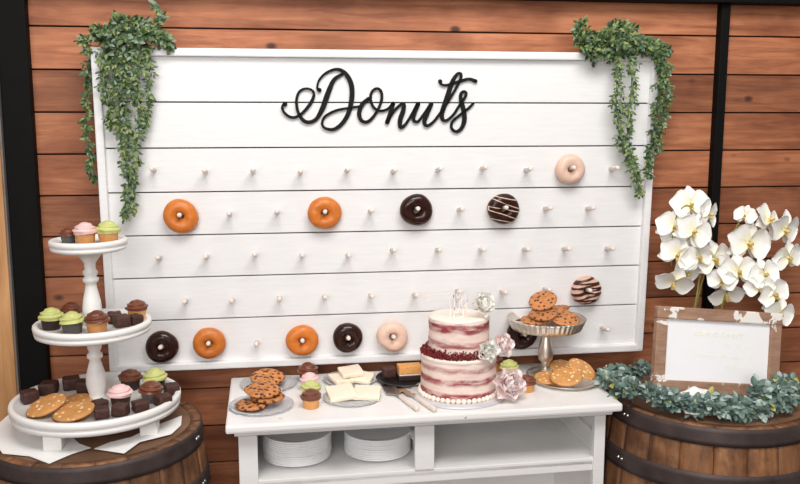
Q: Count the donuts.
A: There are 12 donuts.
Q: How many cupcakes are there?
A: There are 19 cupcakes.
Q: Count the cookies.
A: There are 16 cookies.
